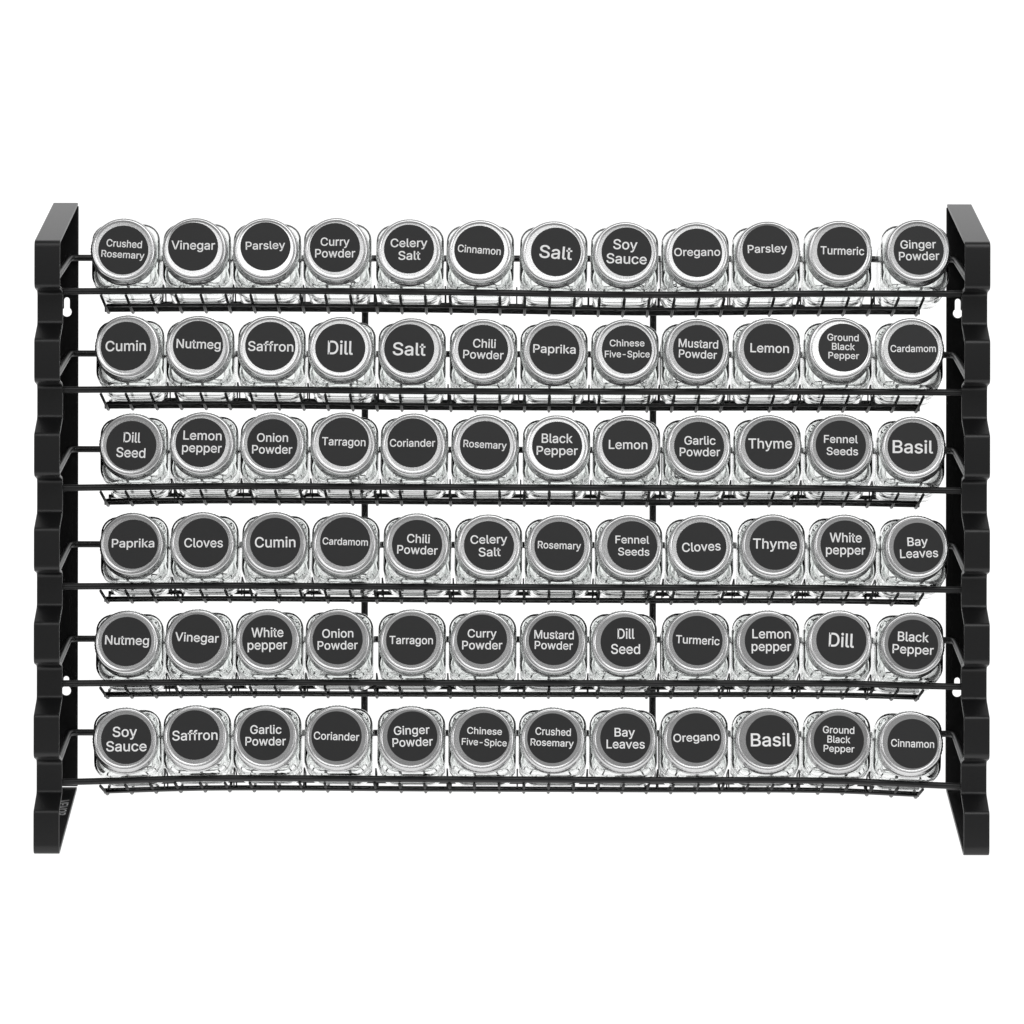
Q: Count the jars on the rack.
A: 72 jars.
